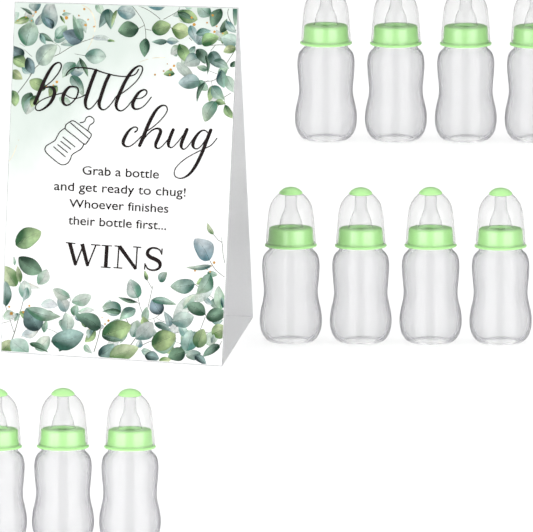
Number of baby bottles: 11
